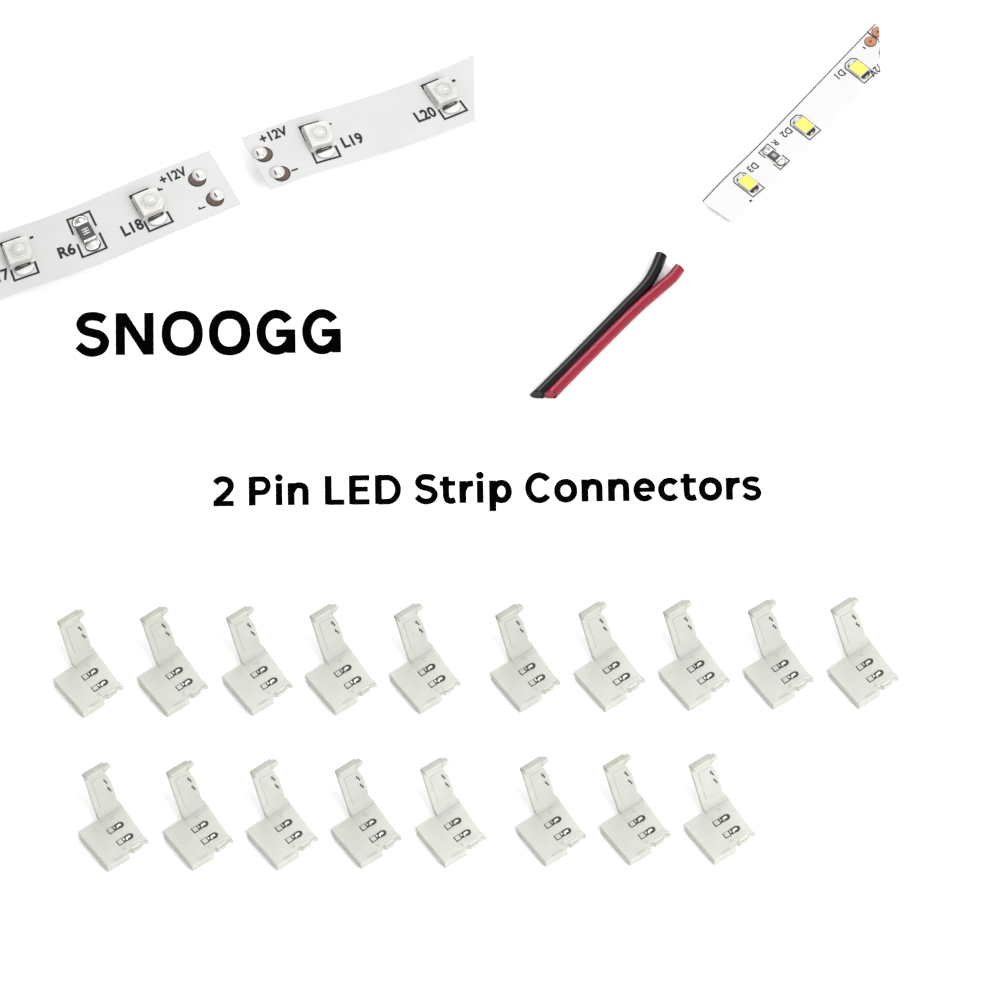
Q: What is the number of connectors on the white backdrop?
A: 18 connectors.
